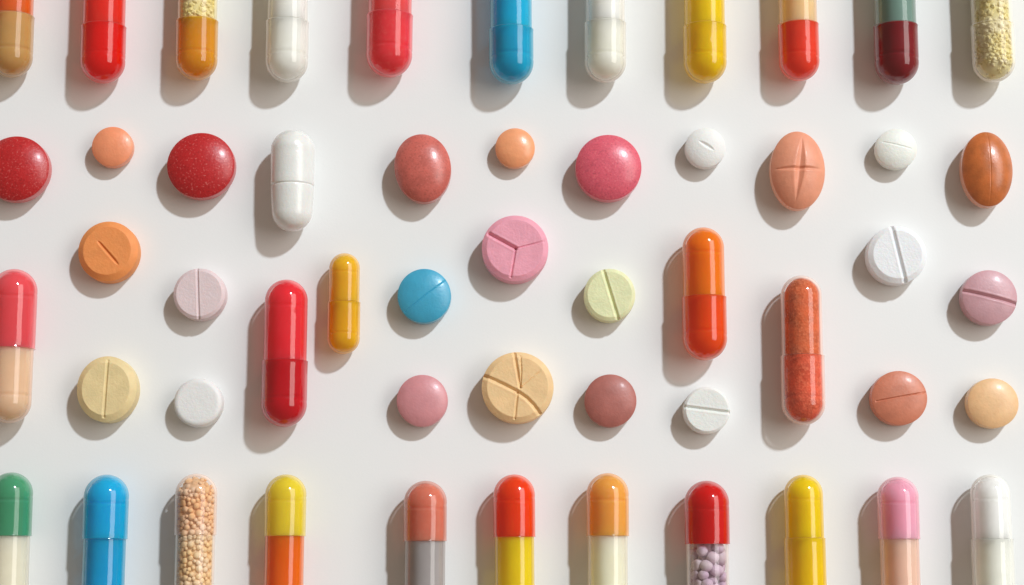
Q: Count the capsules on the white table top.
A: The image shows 28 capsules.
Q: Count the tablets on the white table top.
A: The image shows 25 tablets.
